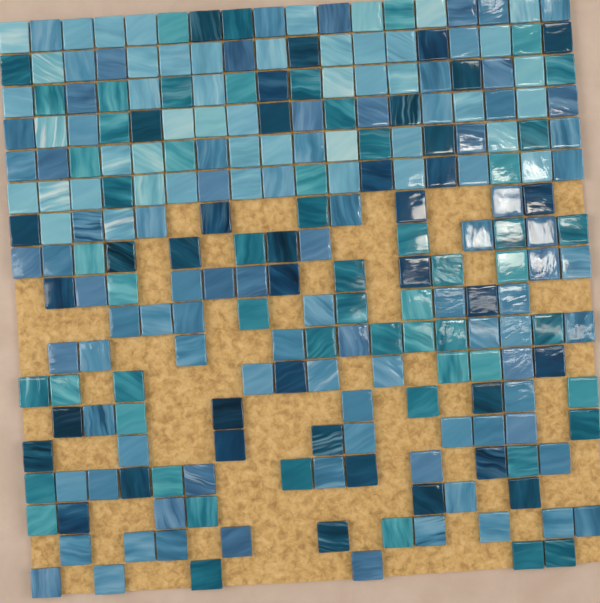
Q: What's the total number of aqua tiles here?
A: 48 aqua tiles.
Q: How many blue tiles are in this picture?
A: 90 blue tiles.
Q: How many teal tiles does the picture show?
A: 57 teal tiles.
